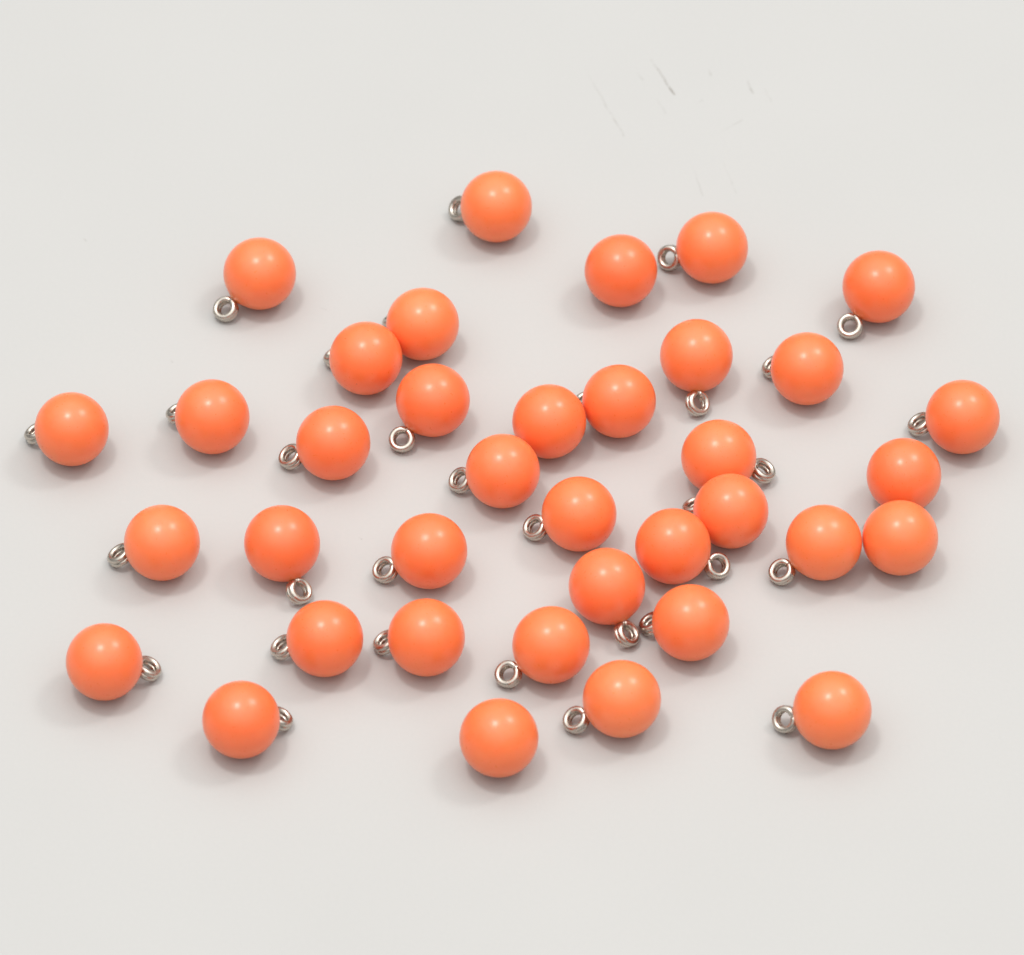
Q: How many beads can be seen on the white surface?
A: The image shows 37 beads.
